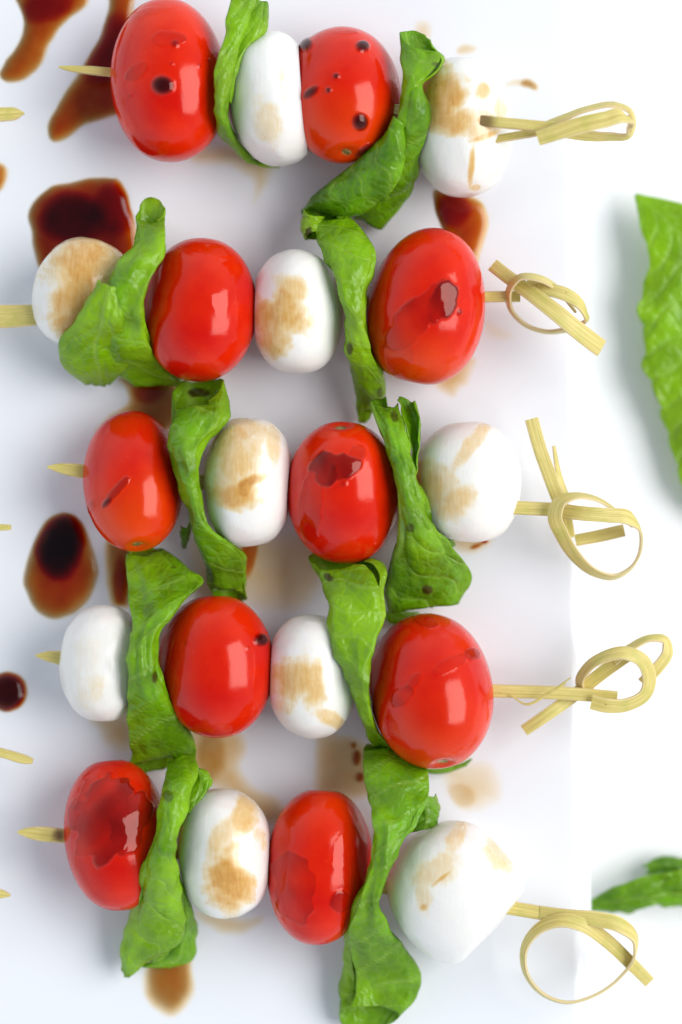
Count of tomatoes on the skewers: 10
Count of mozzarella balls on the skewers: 10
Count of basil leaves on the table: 12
